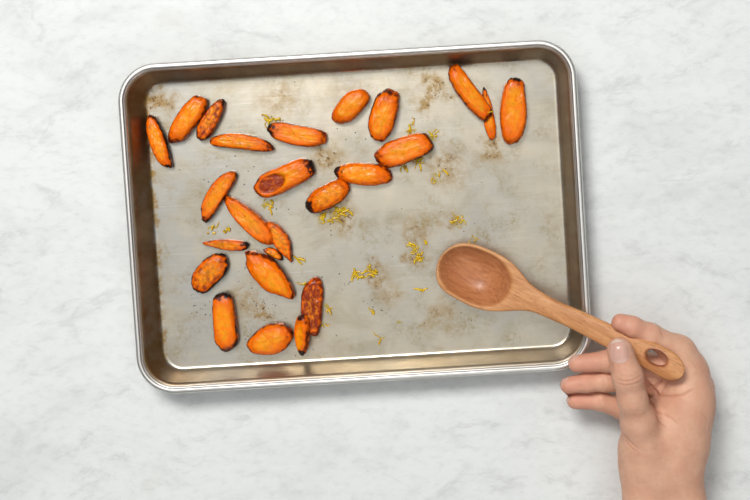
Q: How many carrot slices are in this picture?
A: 25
